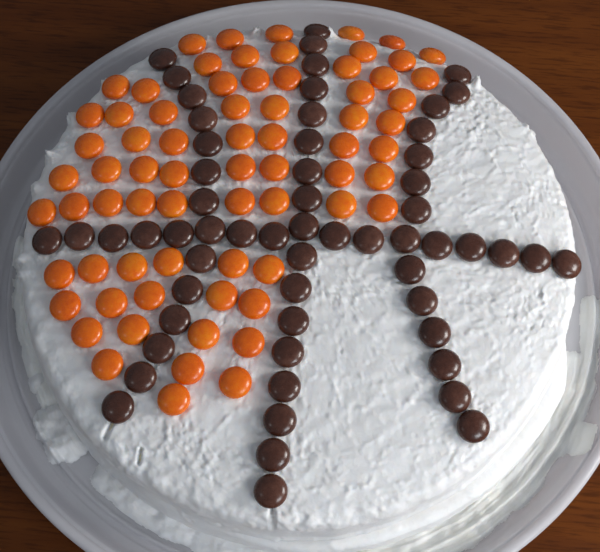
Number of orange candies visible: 71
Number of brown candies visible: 59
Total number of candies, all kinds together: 130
